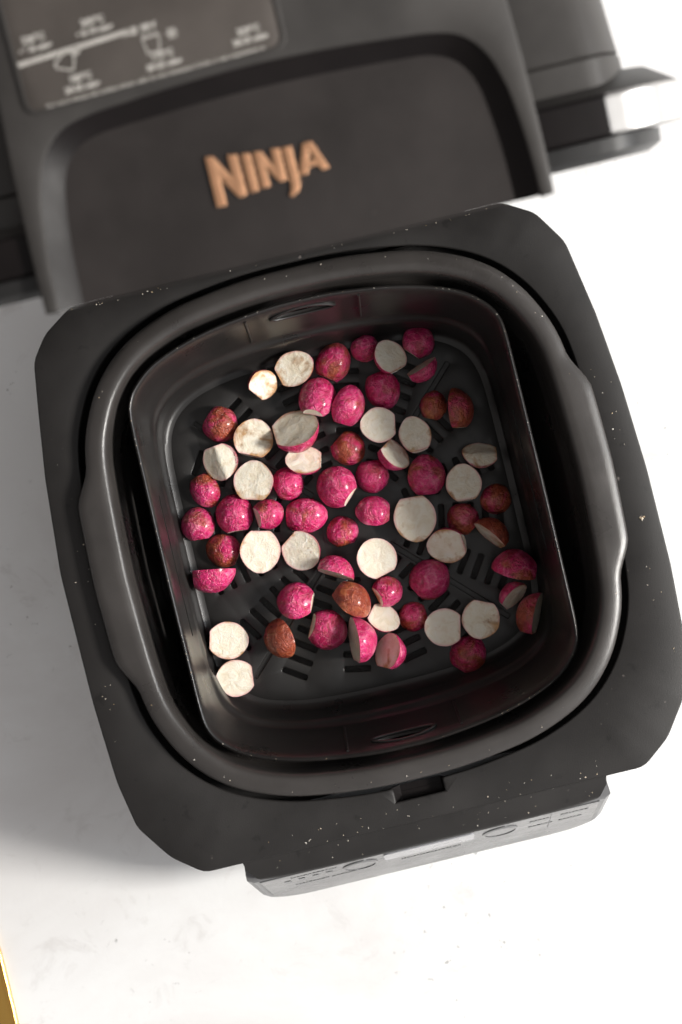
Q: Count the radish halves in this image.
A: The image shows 64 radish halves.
